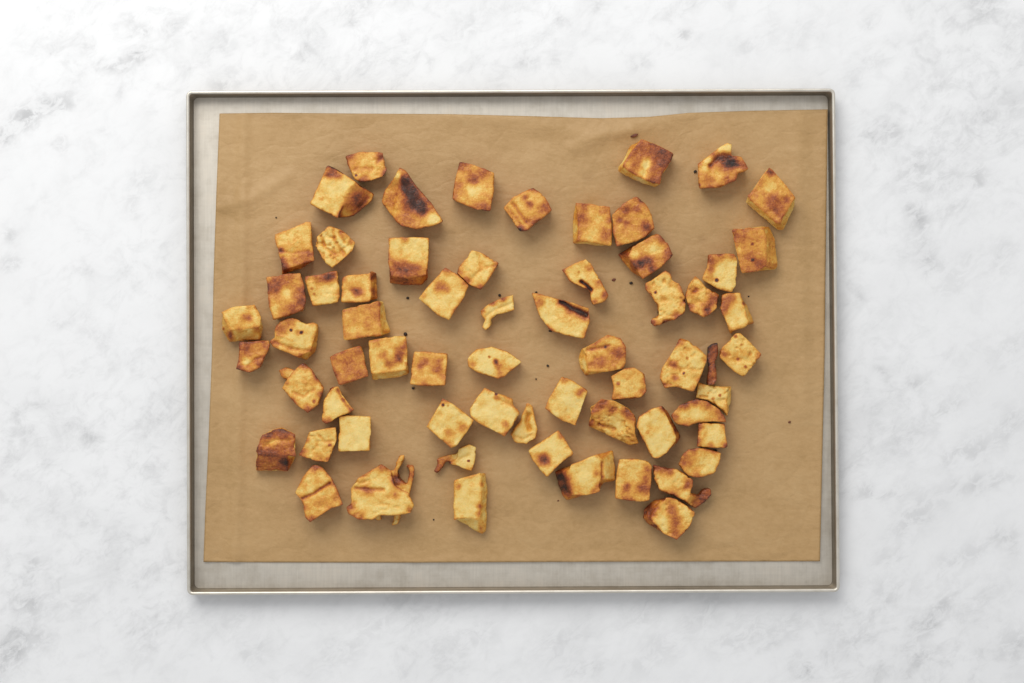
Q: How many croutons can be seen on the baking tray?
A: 64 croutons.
